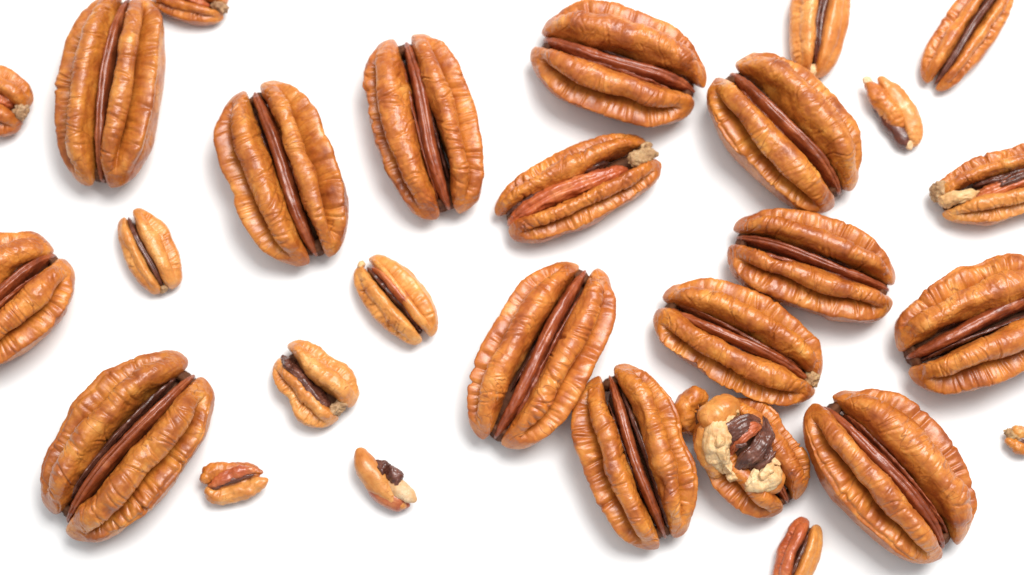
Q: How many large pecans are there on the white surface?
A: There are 16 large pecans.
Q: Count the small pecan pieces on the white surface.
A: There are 12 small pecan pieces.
